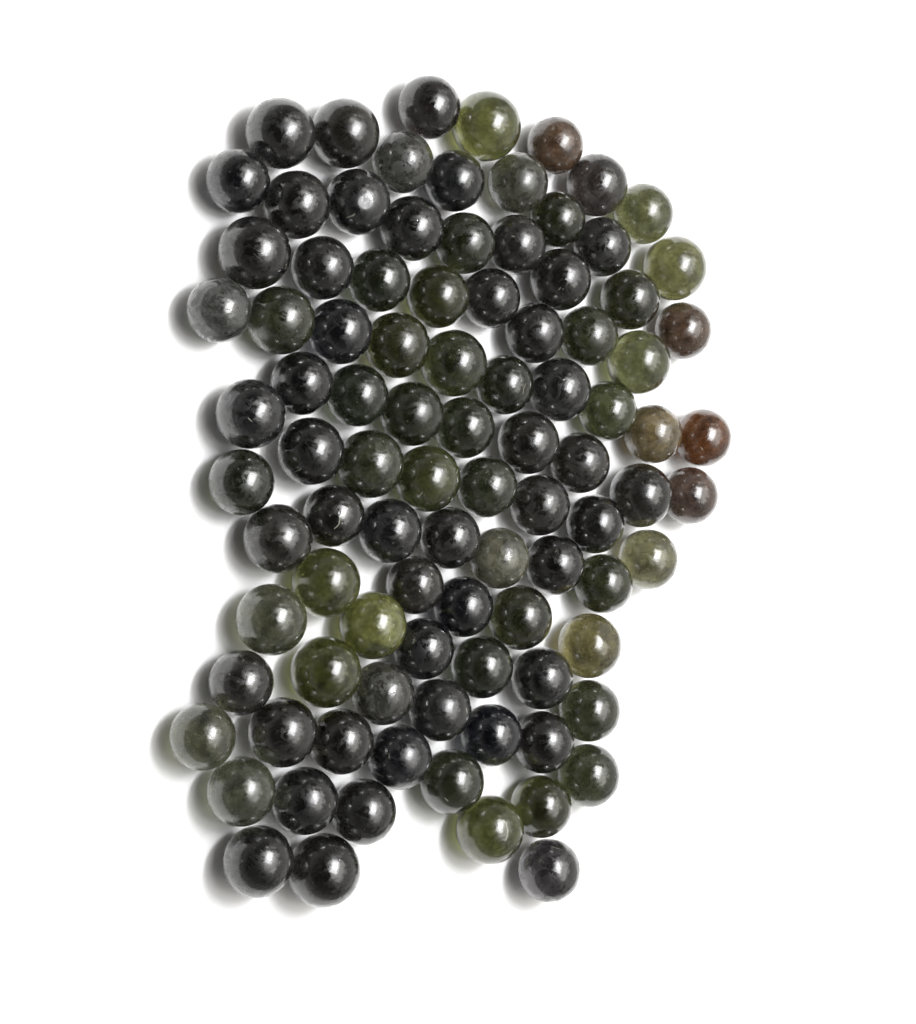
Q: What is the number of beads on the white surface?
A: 95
